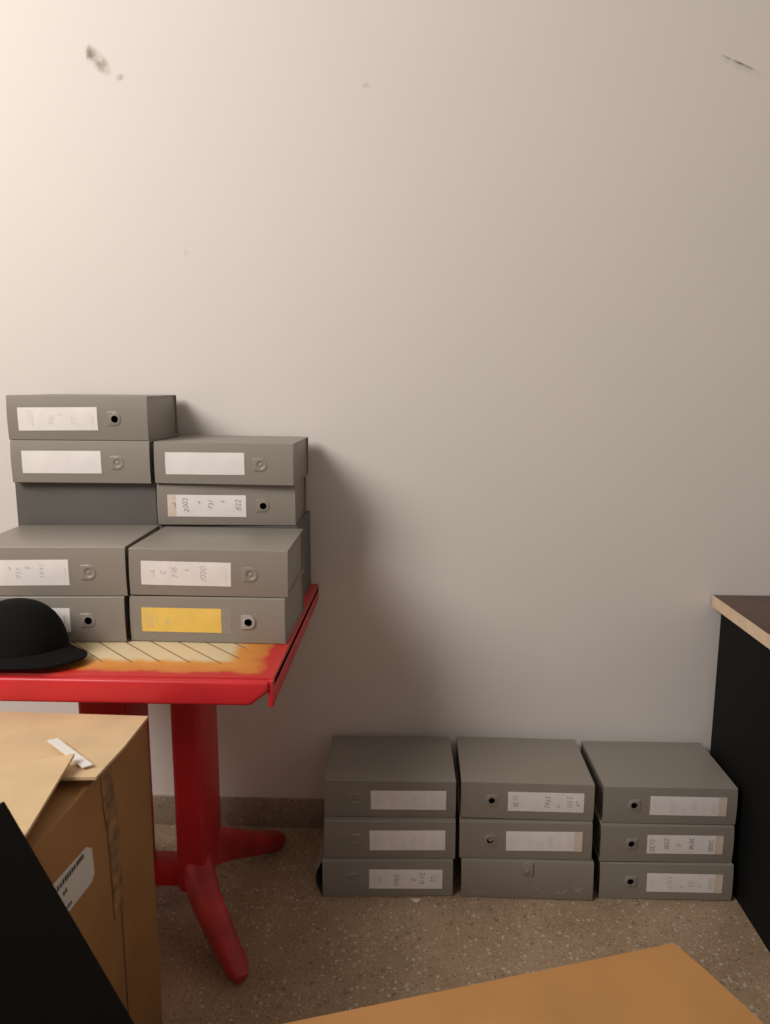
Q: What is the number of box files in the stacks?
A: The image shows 17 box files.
